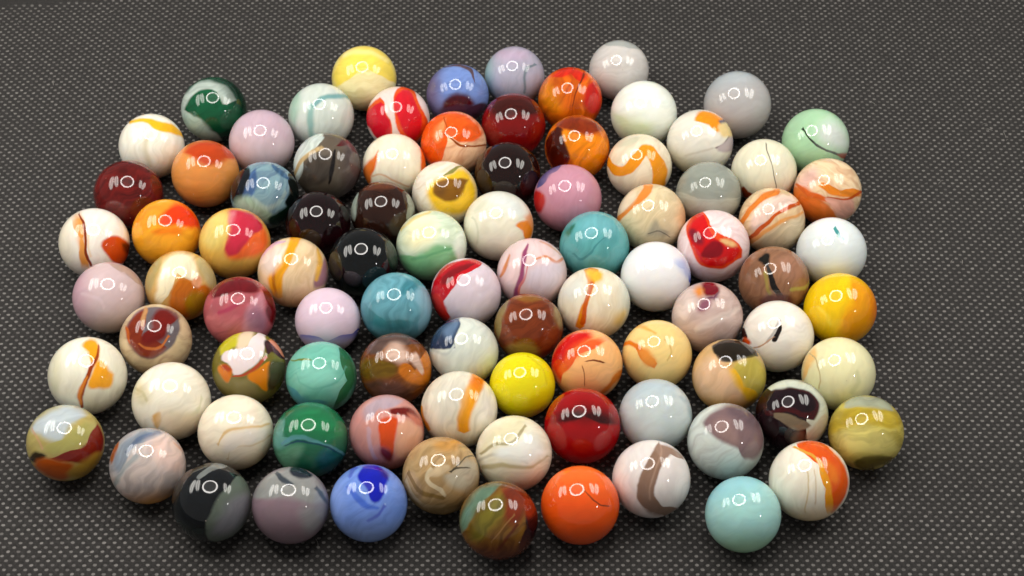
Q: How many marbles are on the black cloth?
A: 90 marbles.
